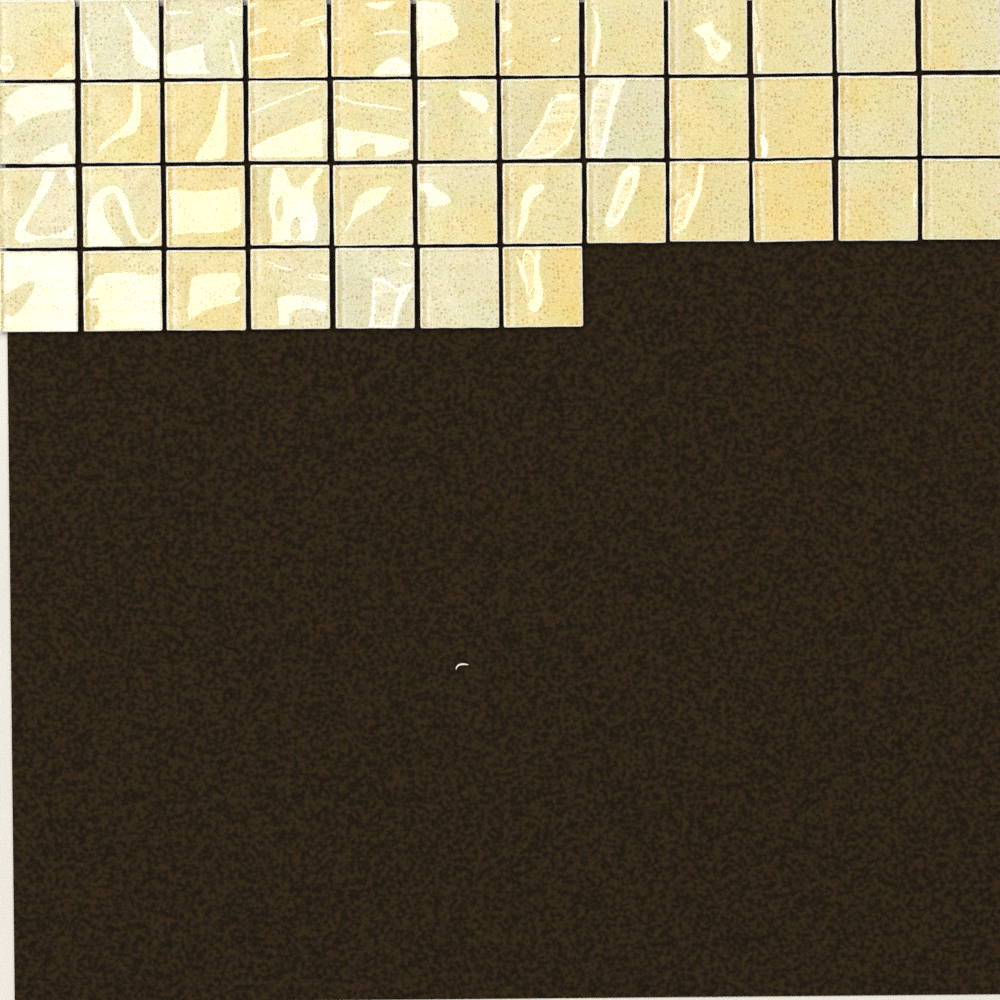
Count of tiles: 43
